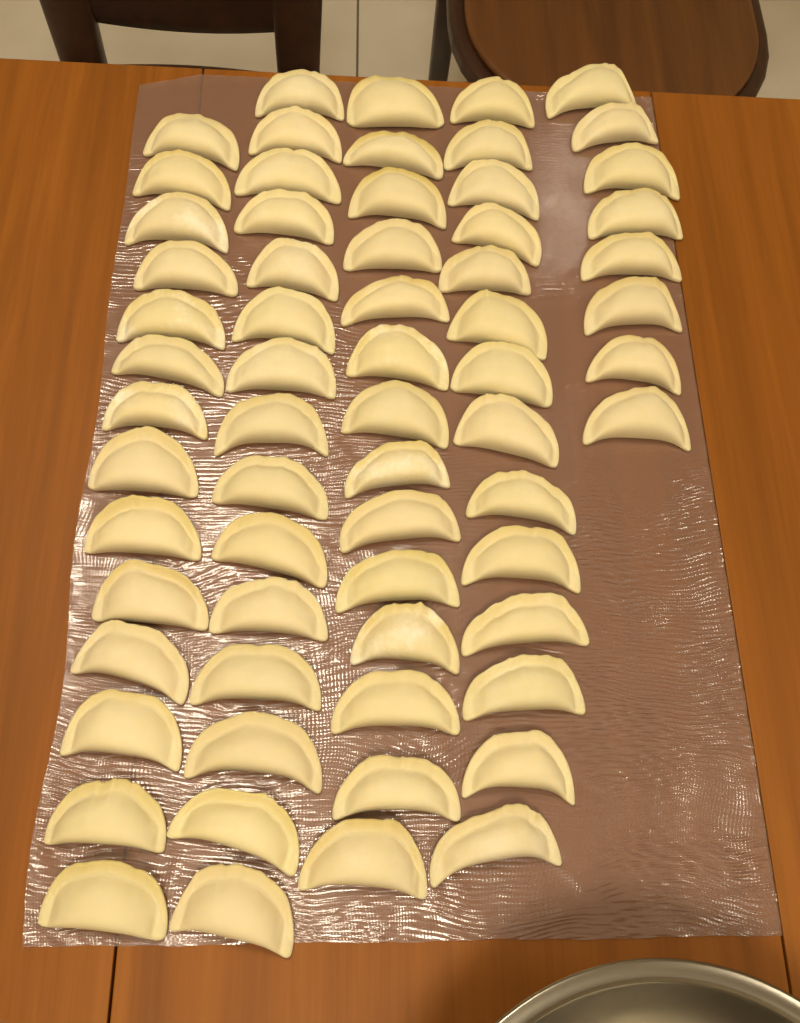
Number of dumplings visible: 65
